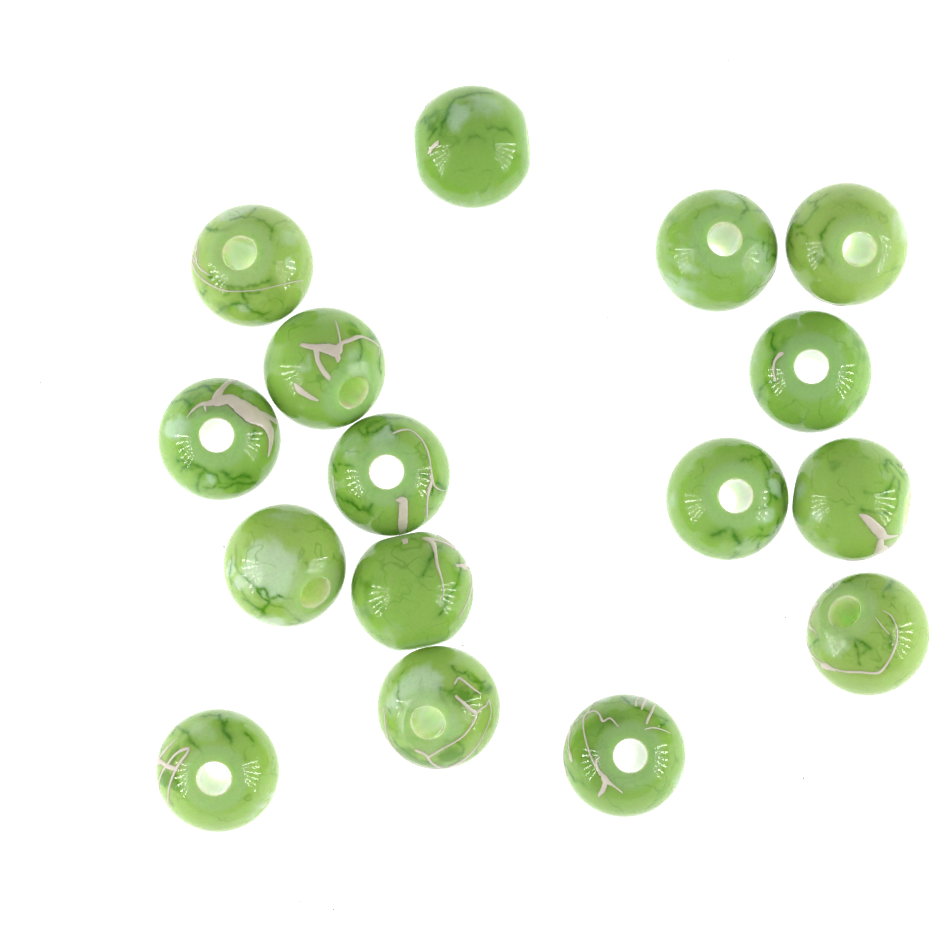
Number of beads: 16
